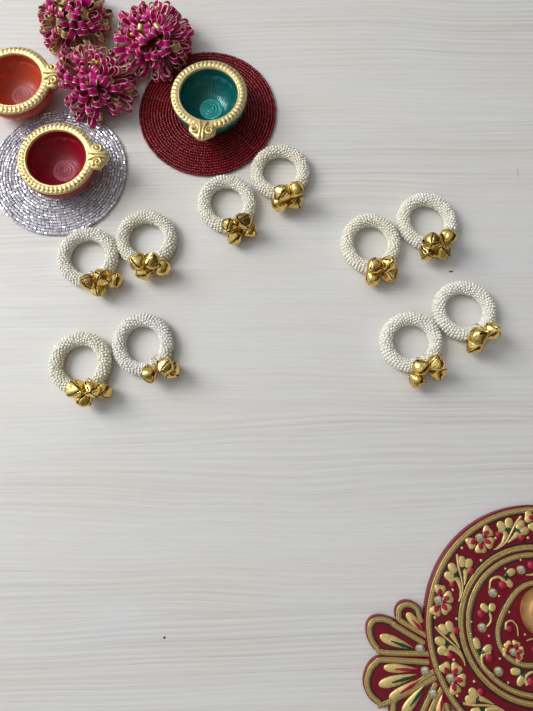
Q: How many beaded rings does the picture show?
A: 10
